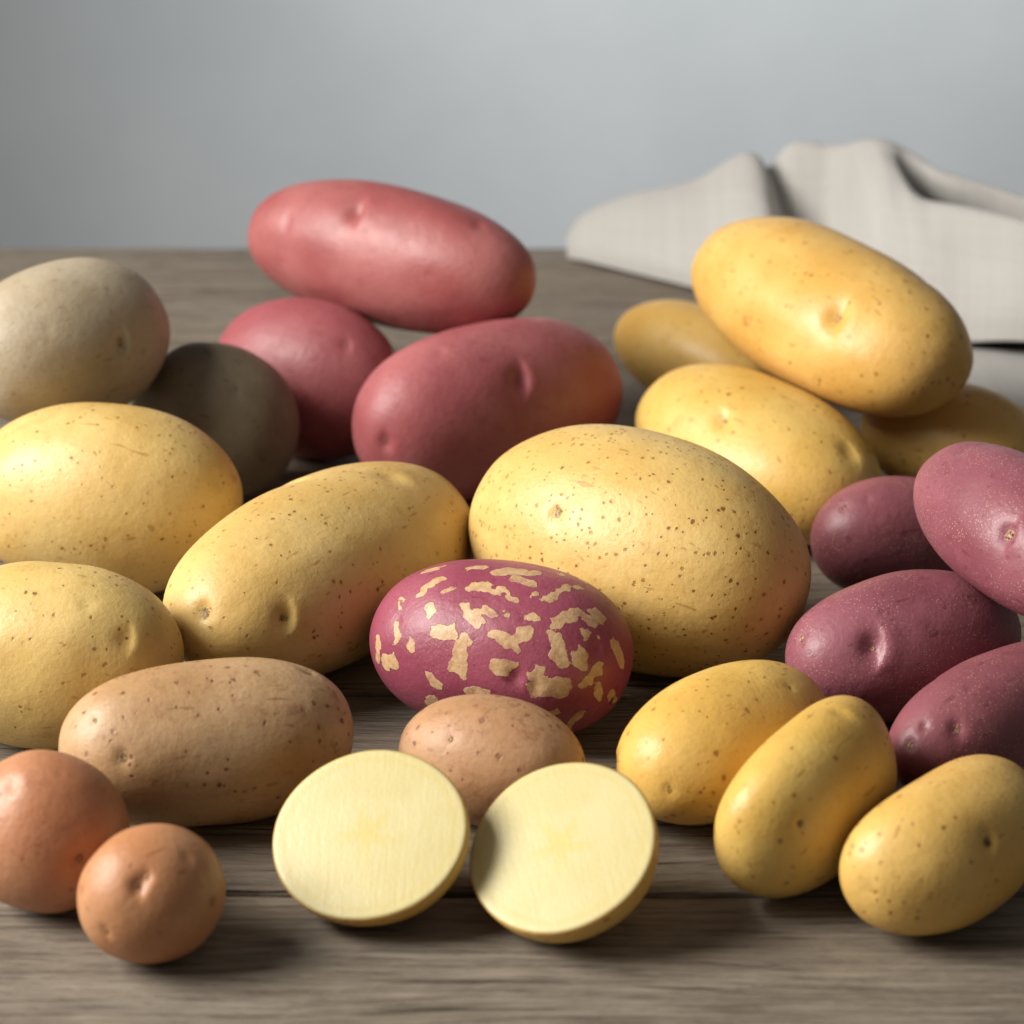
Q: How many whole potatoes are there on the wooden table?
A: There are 25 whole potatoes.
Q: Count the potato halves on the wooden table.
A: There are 2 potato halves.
